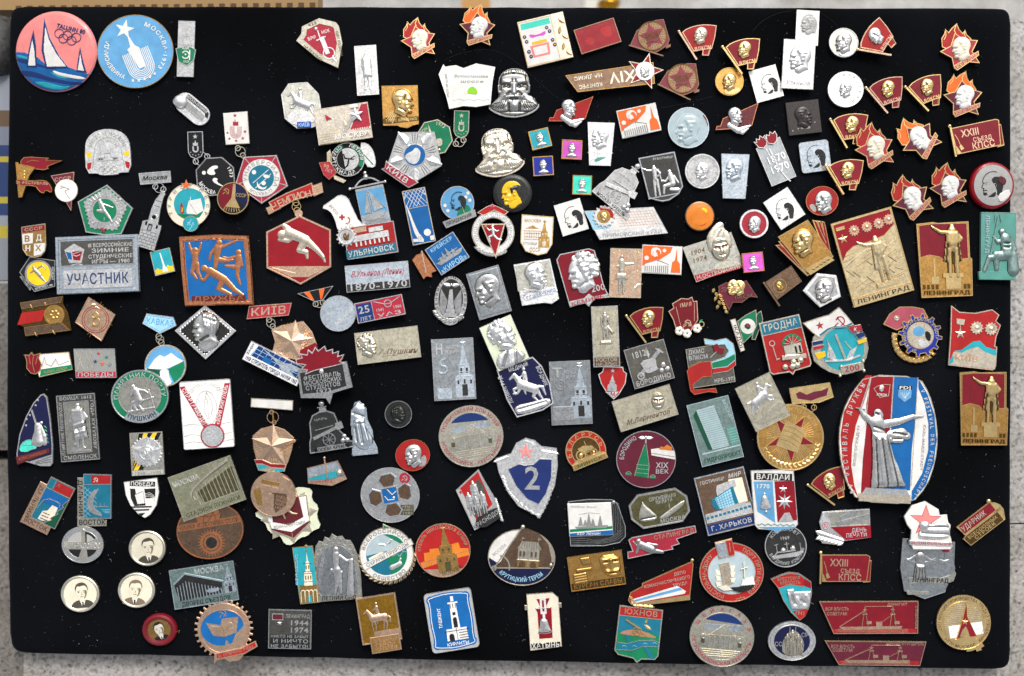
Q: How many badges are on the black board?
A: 200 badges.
